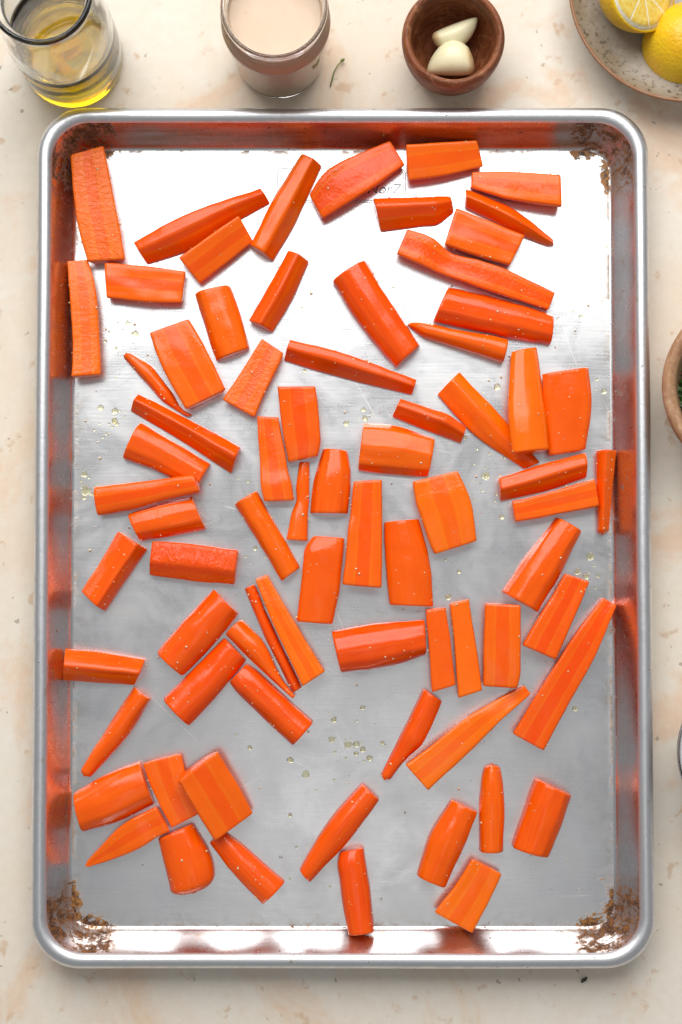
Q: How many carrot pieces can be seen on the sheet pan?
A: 74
